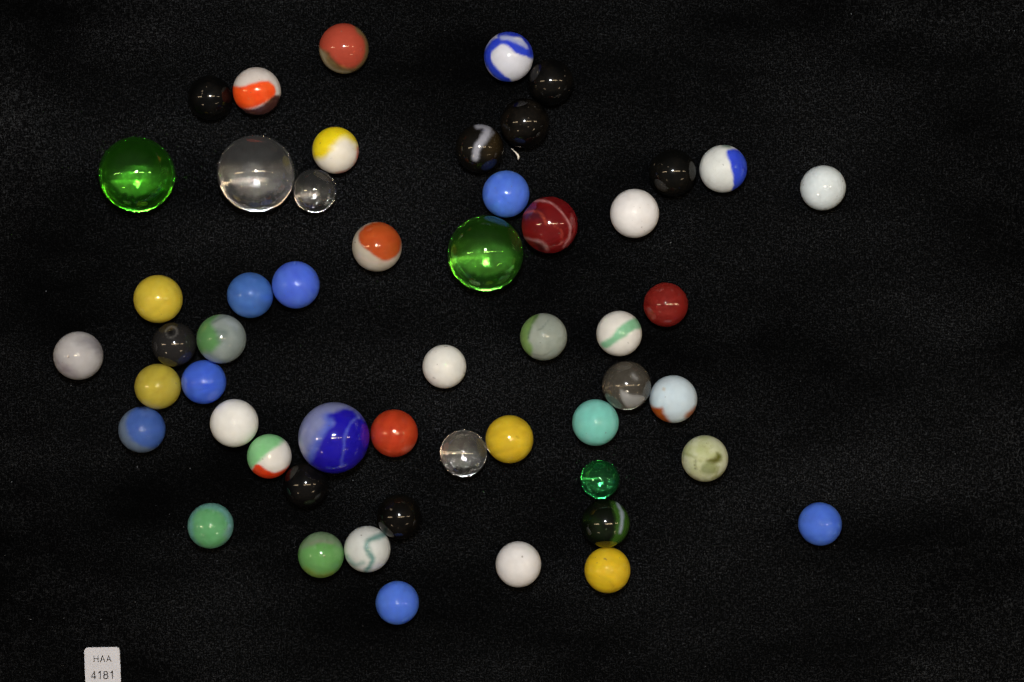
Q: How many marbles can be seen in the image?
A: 53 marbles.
